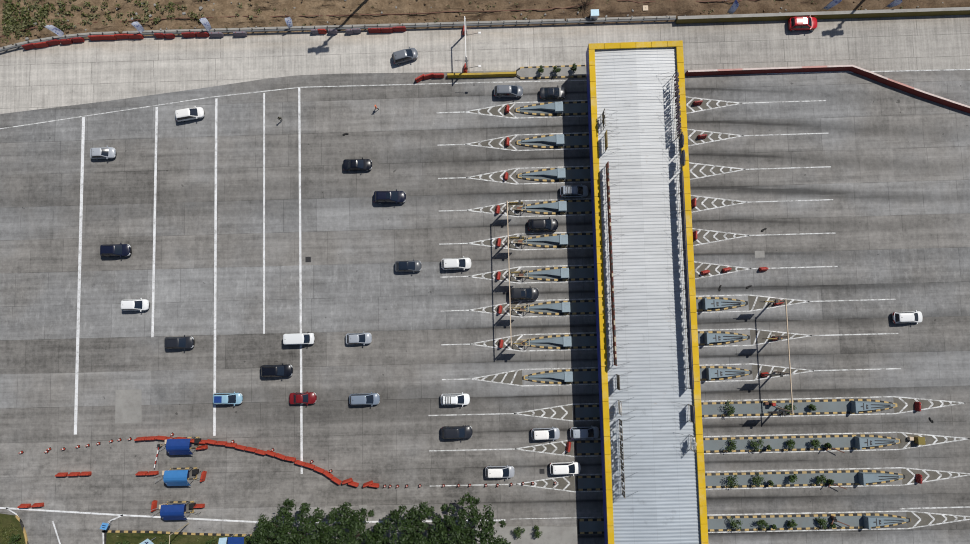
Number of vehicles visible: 29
